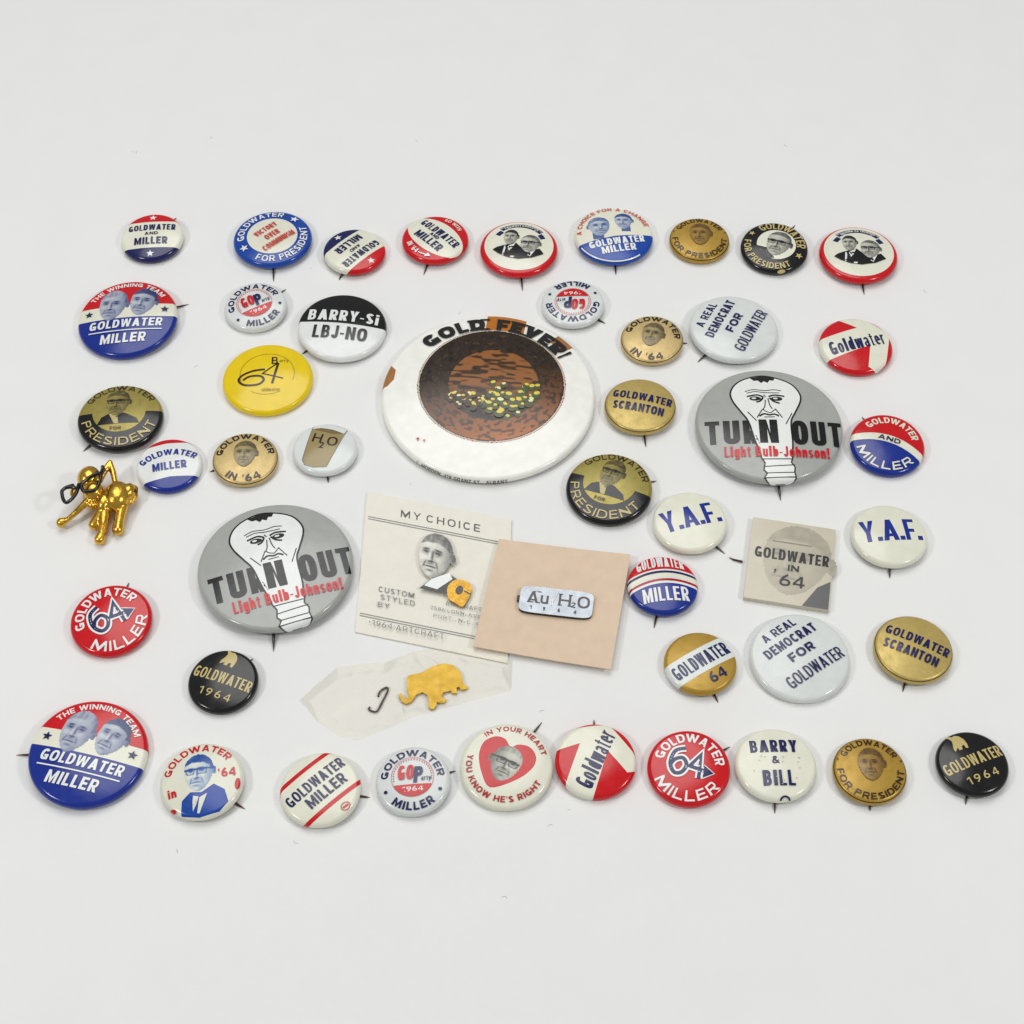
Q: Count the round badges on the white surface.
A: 45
